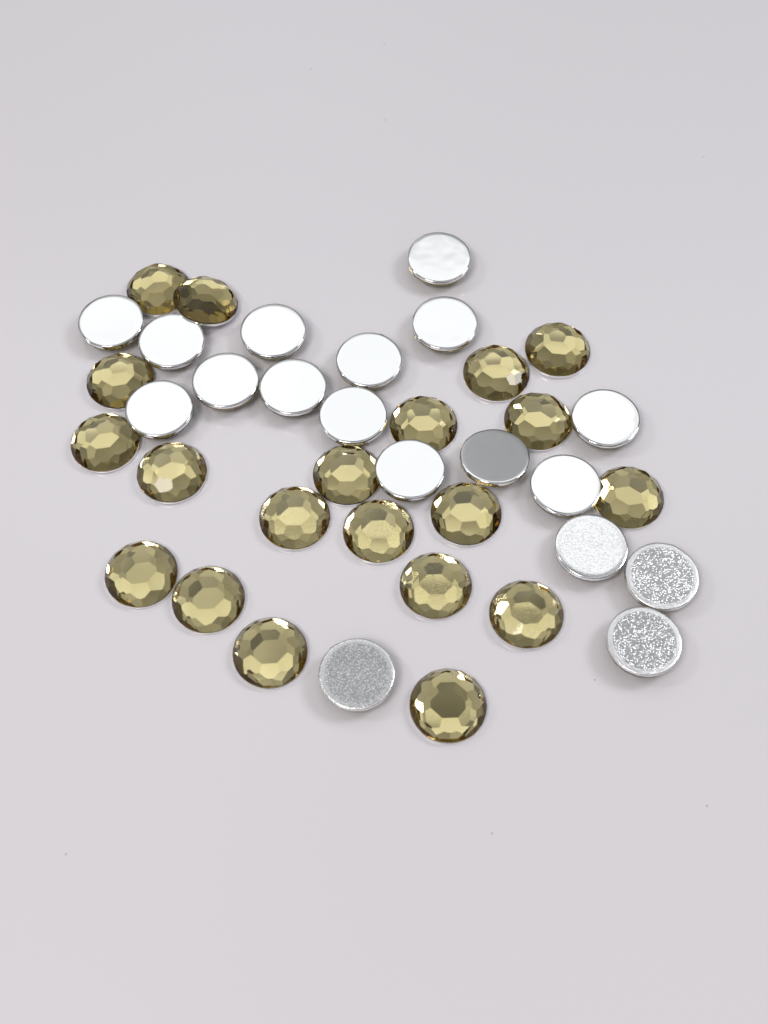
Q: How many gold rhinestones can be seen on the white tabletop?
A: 20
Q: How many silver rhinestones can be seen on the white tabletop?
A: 18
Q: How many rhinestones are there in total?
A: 38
